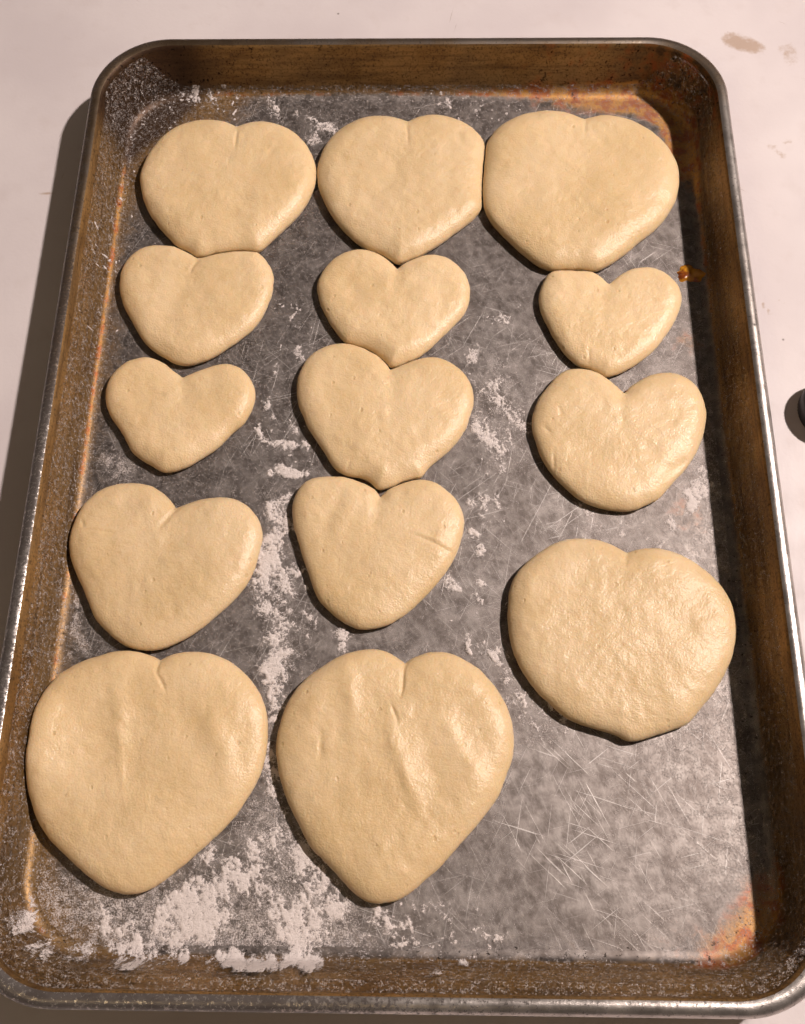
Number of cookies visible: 14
